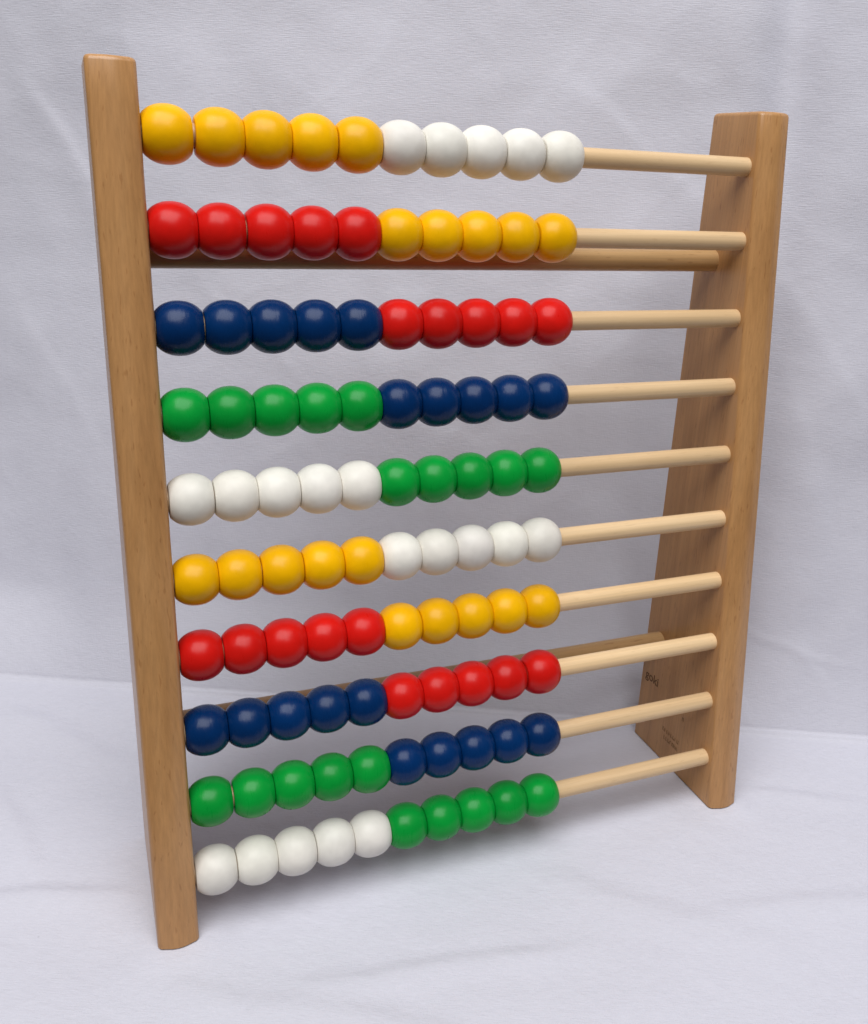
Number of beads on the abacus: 100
